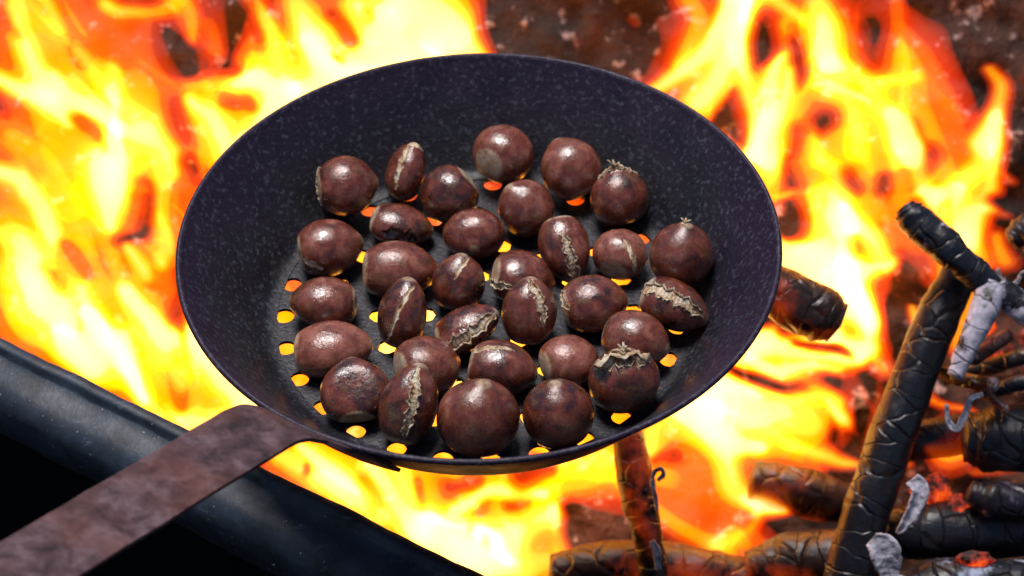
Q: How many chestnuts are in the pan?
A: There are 32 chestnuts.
